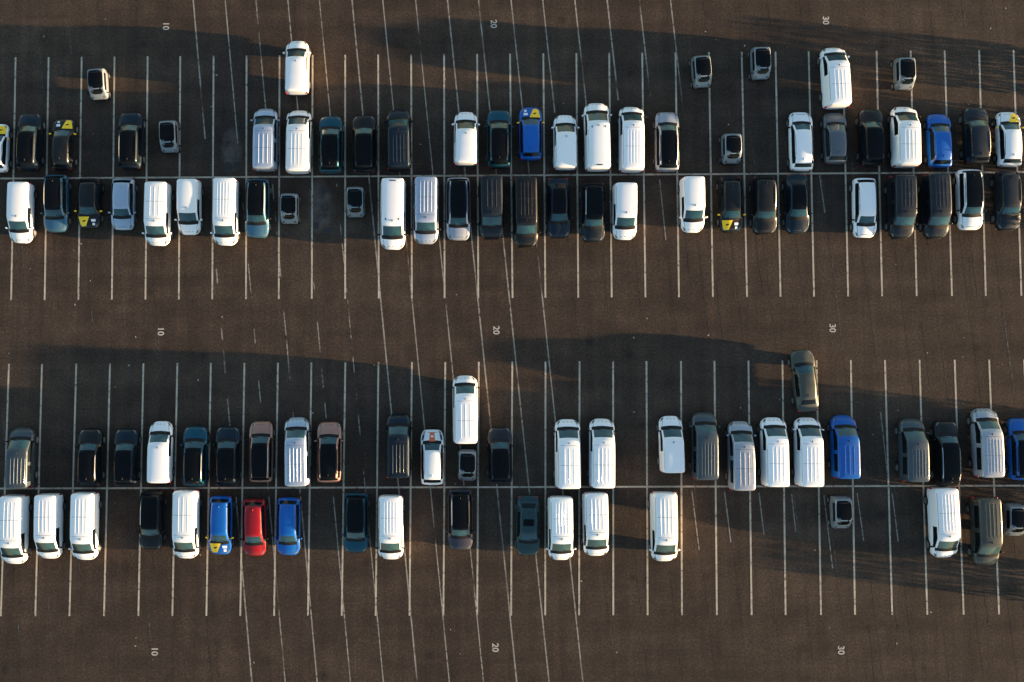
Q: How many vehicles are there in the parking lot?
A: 104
